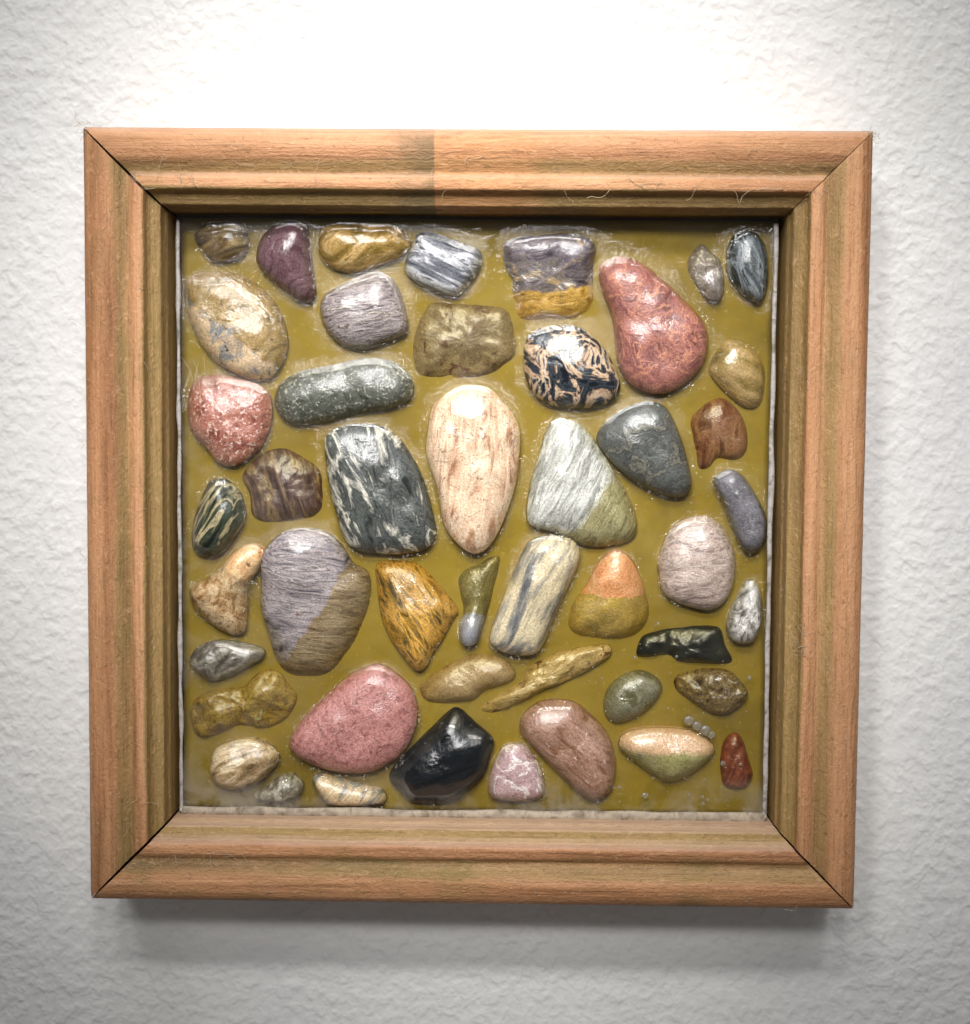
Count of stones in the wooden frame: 47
